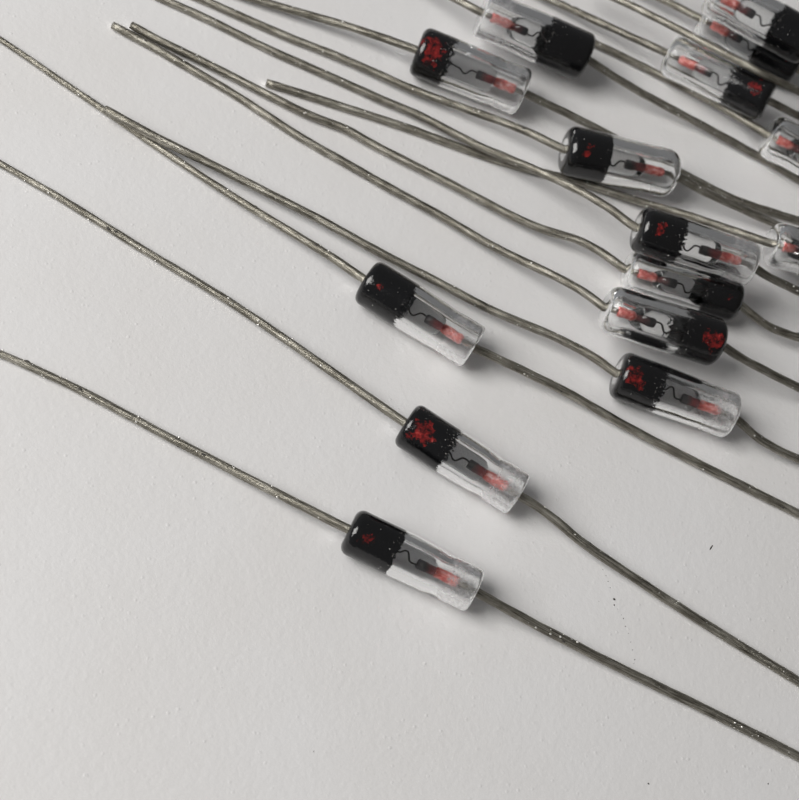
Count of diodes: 15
